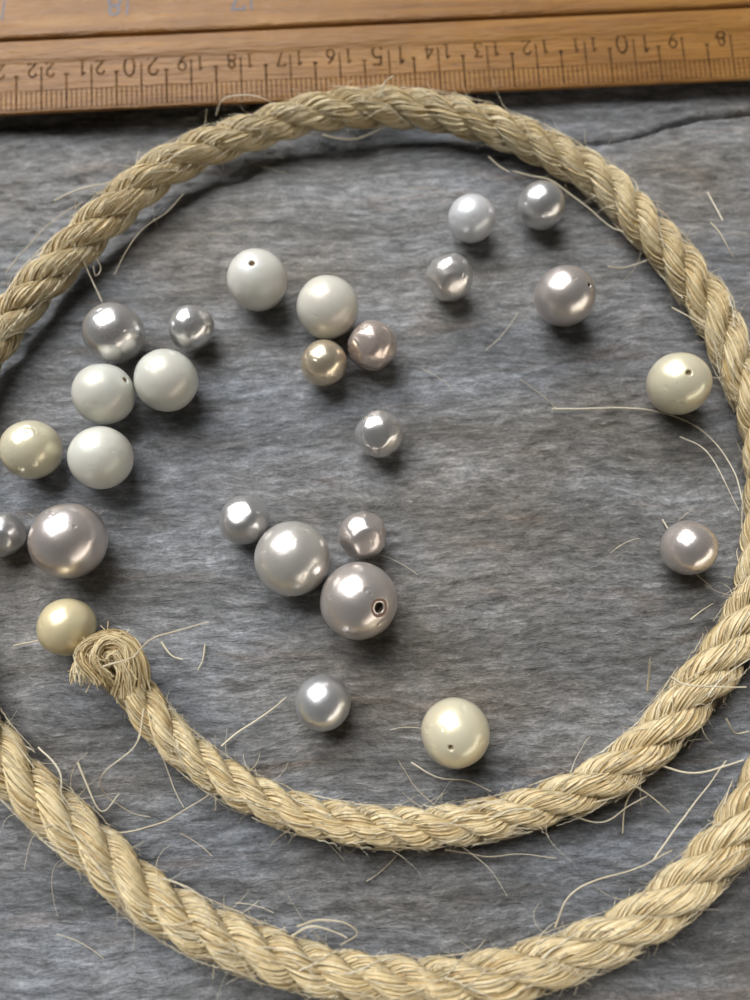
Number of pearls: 26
